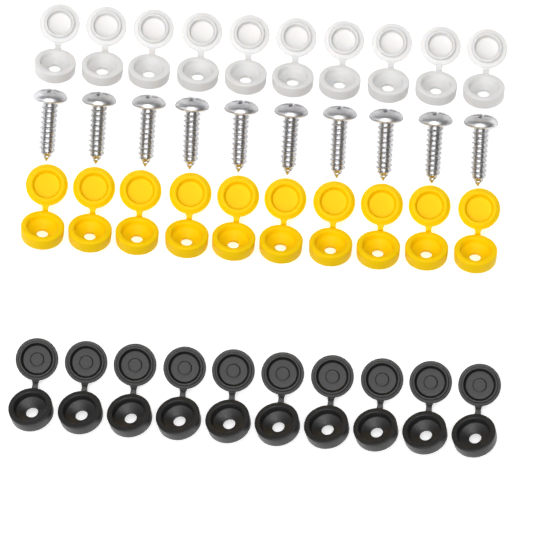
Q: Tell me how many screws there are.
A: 10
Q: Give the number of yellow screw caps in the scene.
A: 10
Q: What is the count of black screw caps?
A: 10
